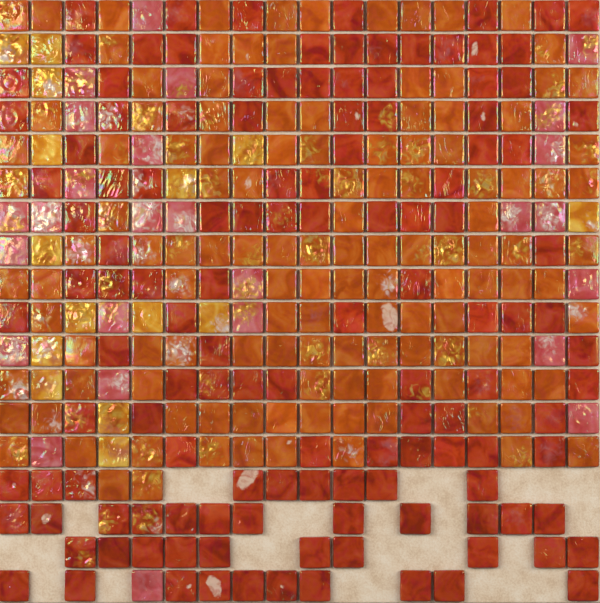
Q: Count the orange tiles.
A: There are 127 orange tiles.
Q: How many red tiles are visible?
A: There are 128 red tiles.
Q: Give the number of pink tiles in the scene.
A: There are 26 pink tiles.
